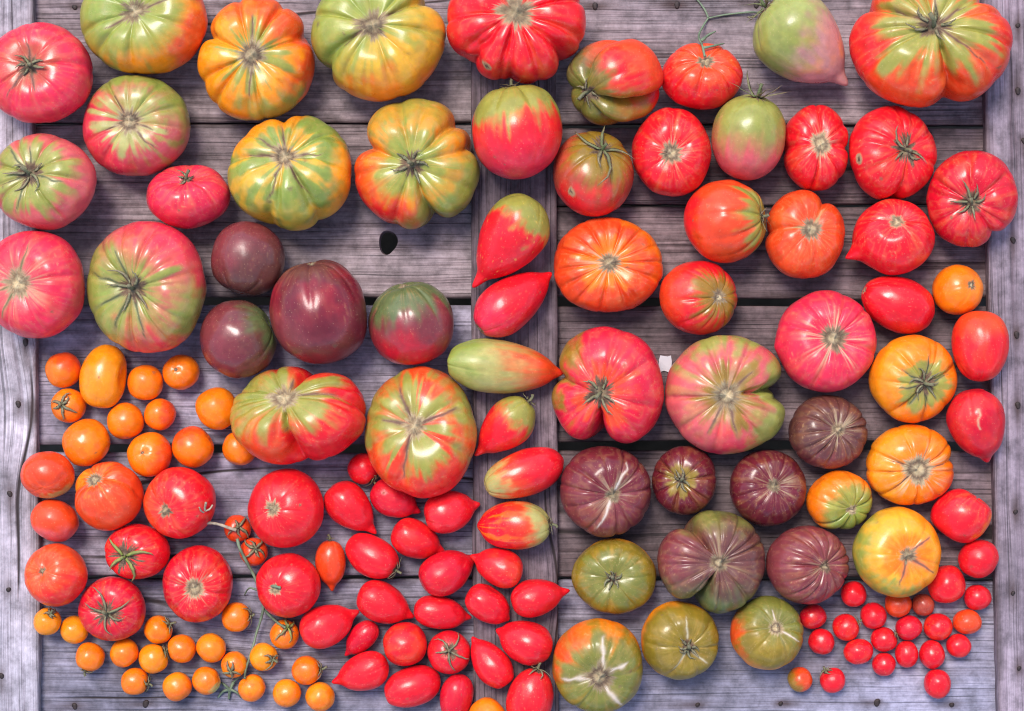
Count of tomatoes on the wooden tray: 151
